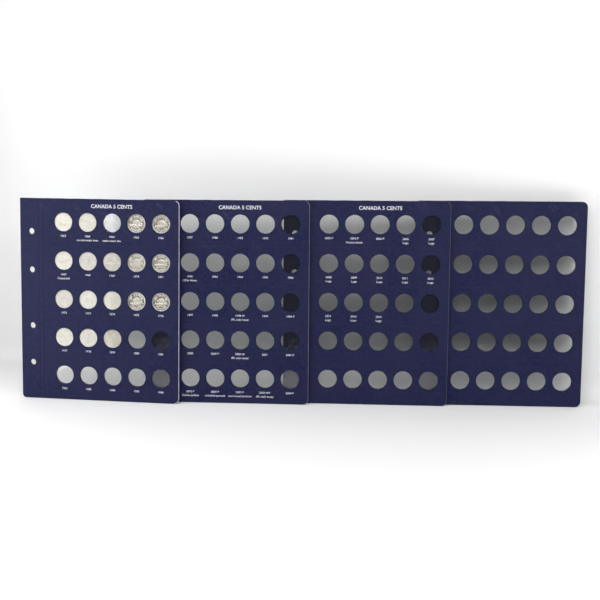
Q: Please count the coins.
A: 17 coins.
